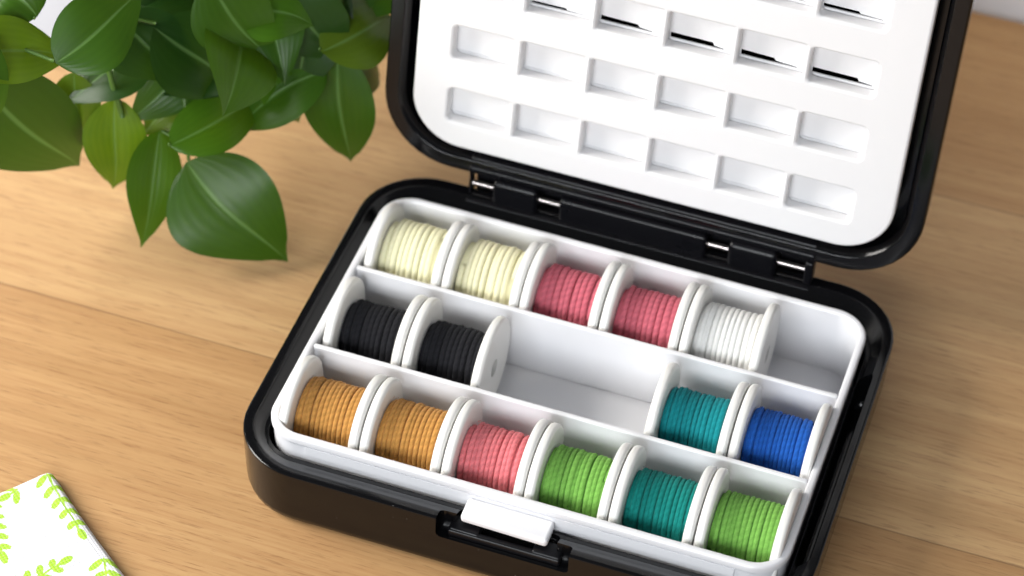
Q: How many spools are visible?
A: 15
